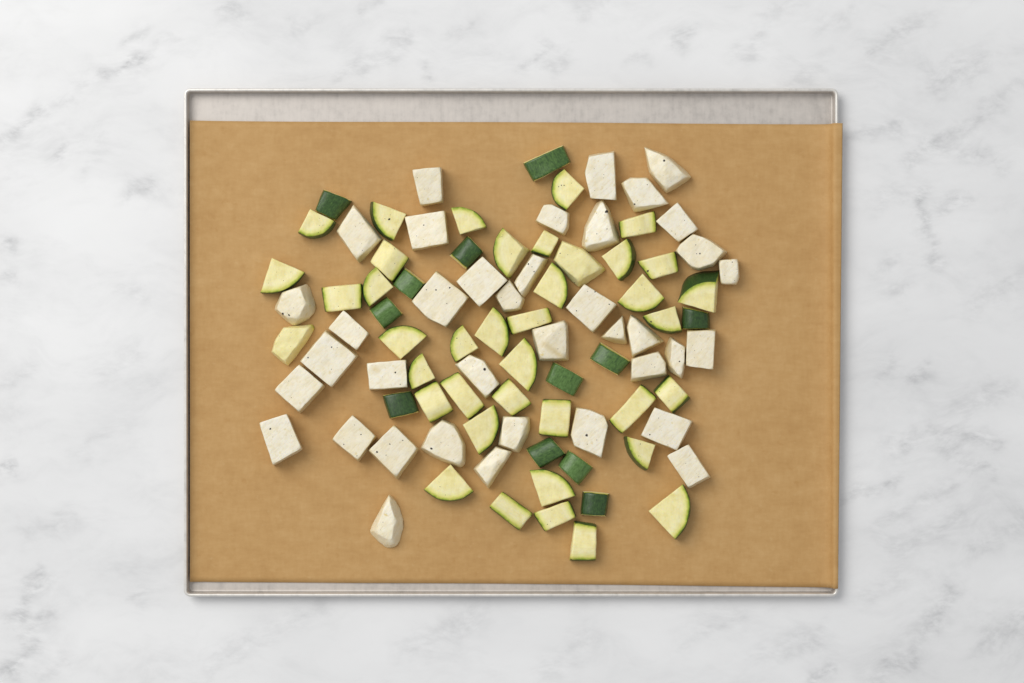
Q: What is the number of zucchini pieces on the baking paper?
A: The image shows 51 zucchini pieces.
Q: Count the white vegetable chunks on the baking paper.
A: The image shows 38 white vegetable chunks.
